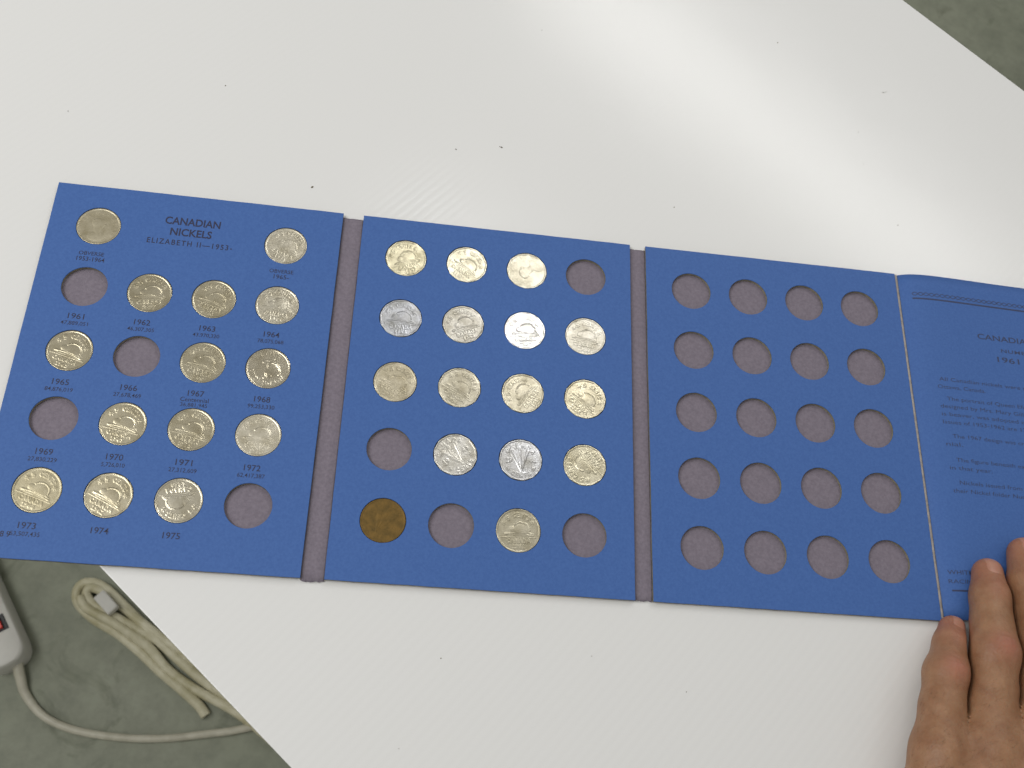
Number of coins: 30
